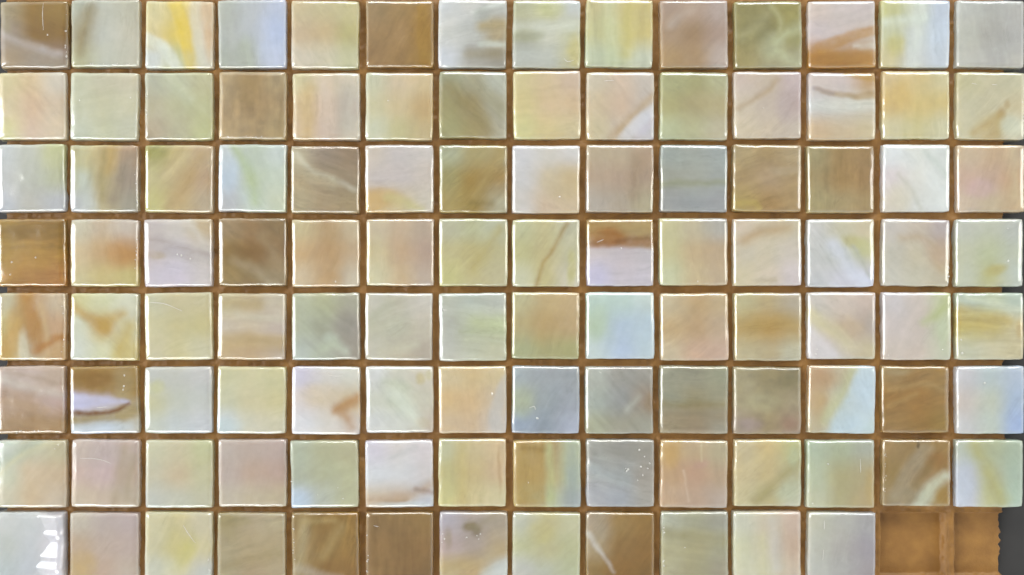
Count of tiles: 110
